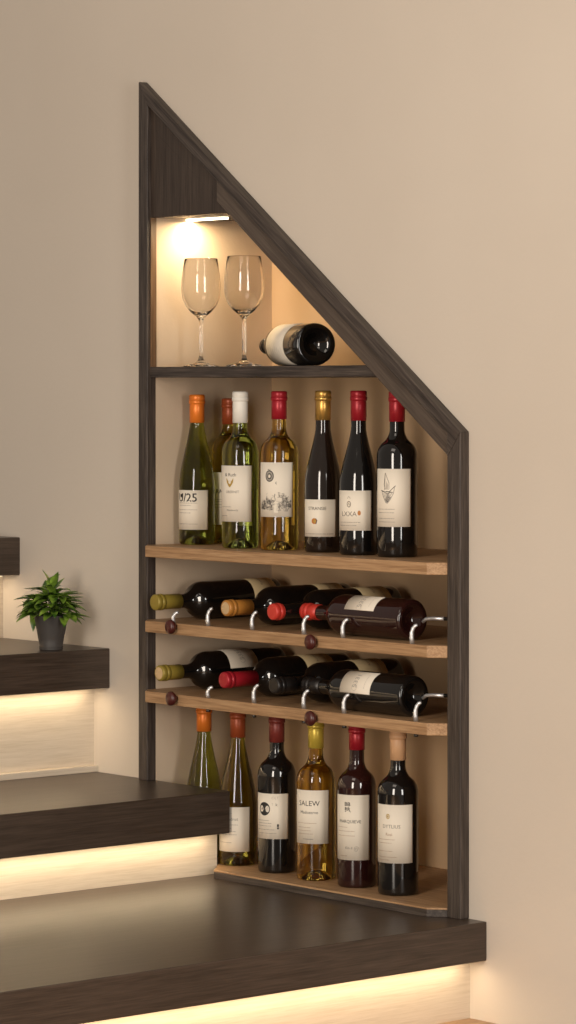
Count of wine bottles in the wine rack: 22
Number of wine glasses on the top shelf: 2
